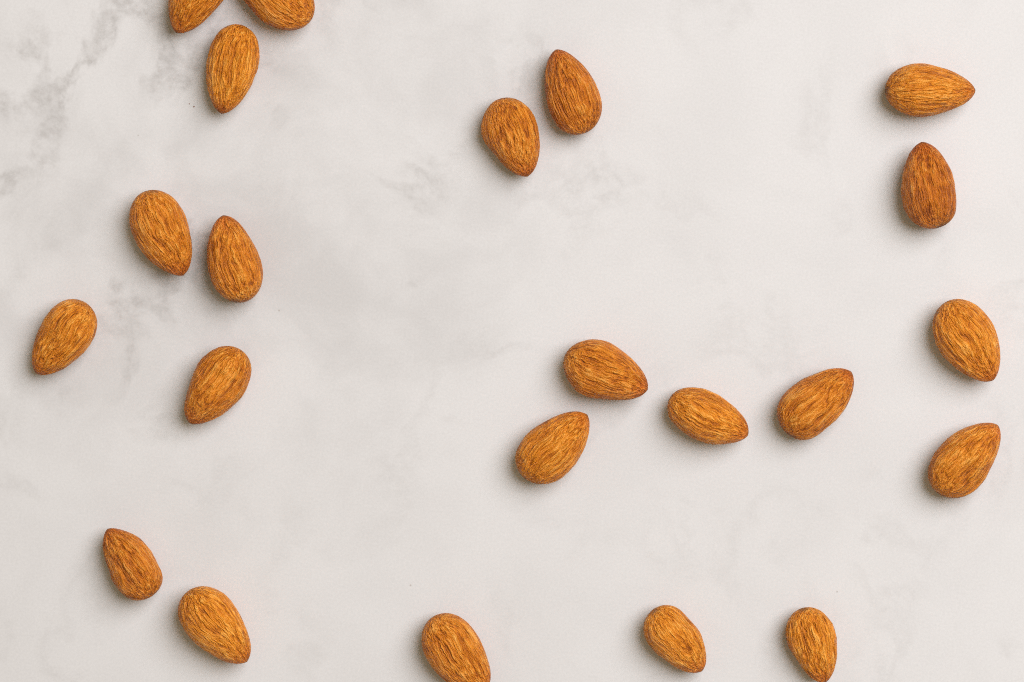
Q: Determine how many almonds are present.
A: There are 22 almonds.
